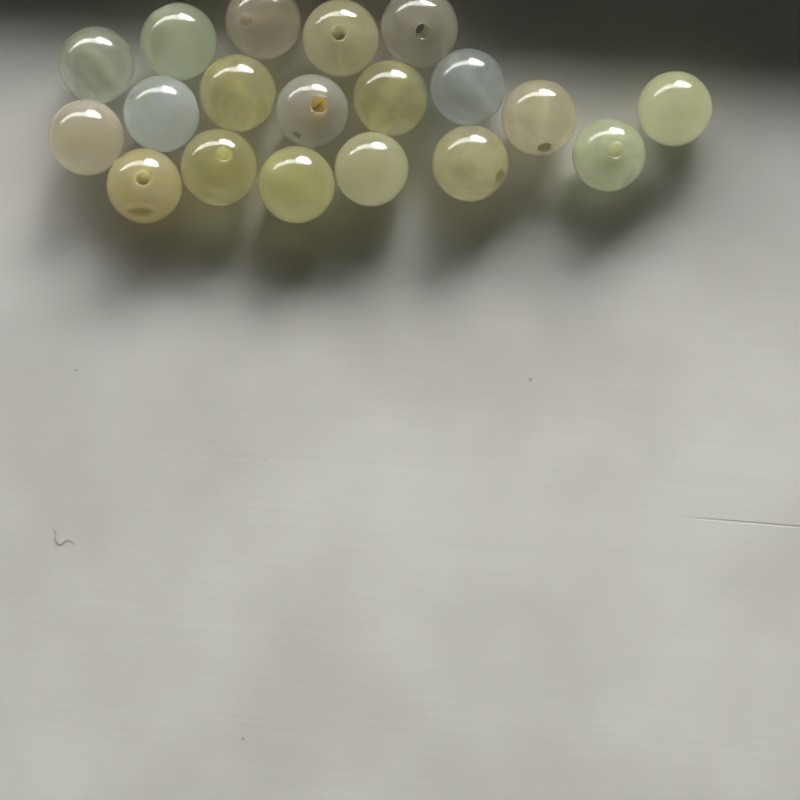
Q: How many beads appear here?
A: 19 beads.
